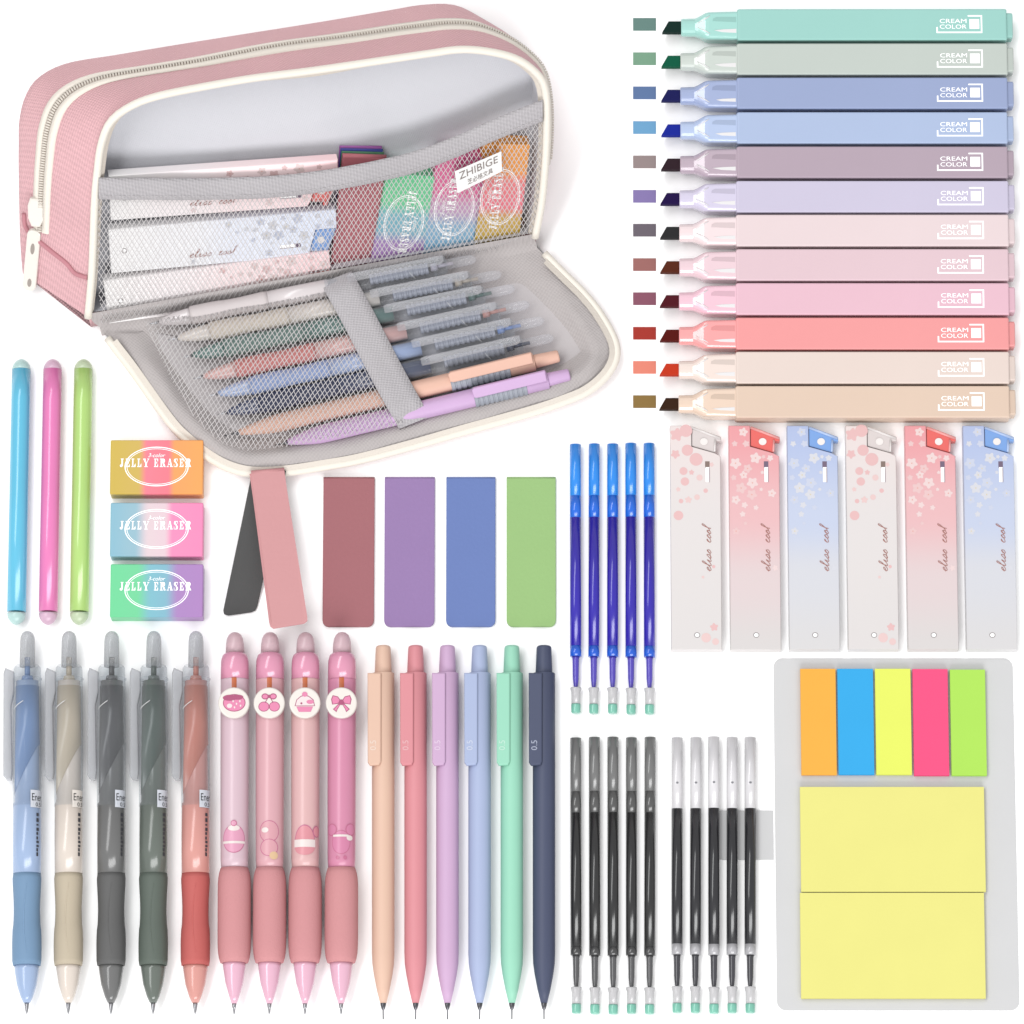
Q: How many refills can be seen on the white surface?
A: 15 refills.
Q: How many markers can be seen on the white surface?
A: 12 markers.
